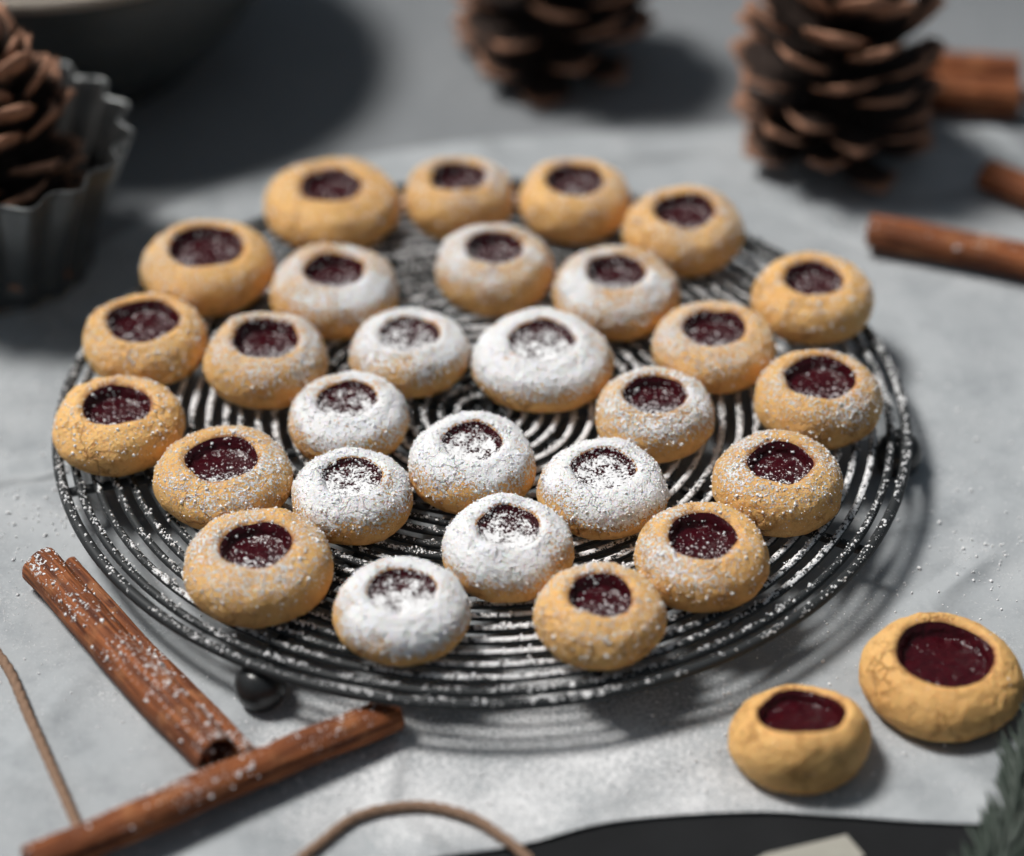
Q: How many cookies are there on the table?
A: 30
